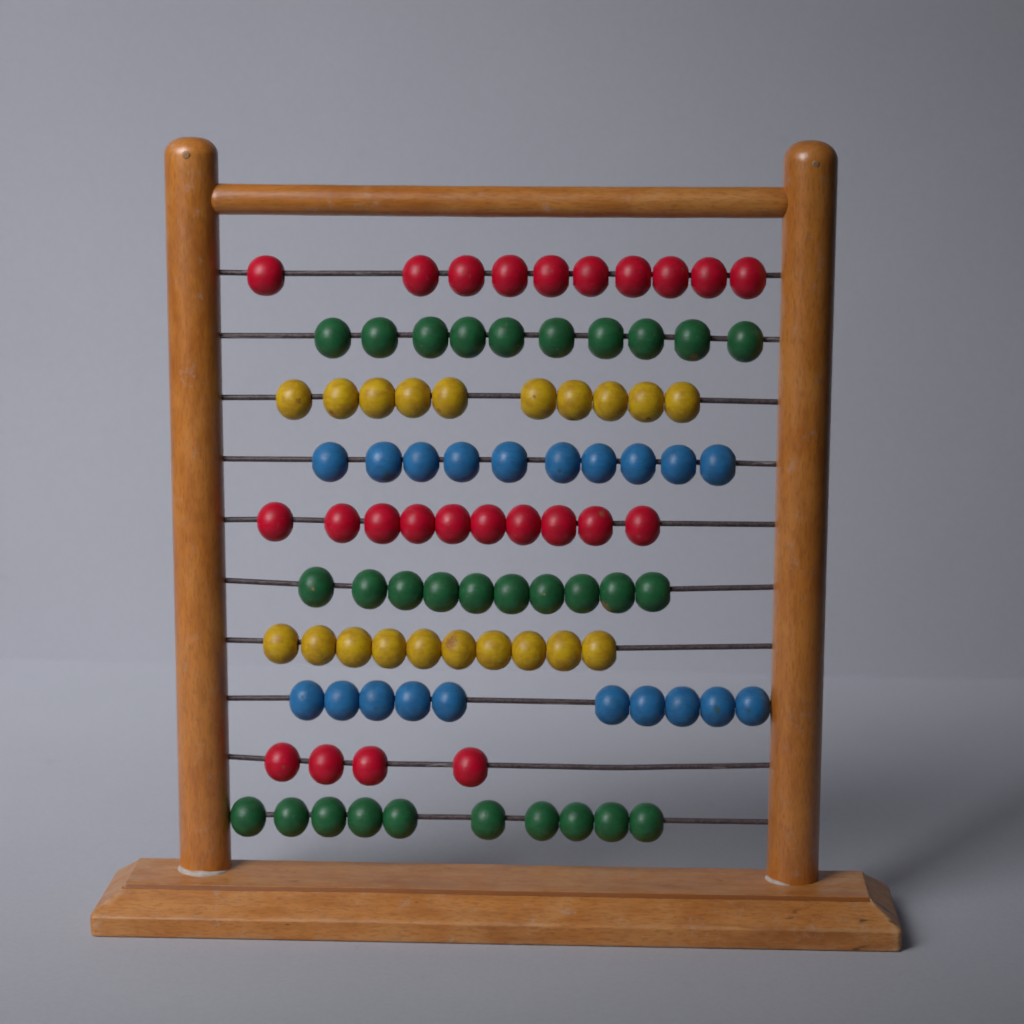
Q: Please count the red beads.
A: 24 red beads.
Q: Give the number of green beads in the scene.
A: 30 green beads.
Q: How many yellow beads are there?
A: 20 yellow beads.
